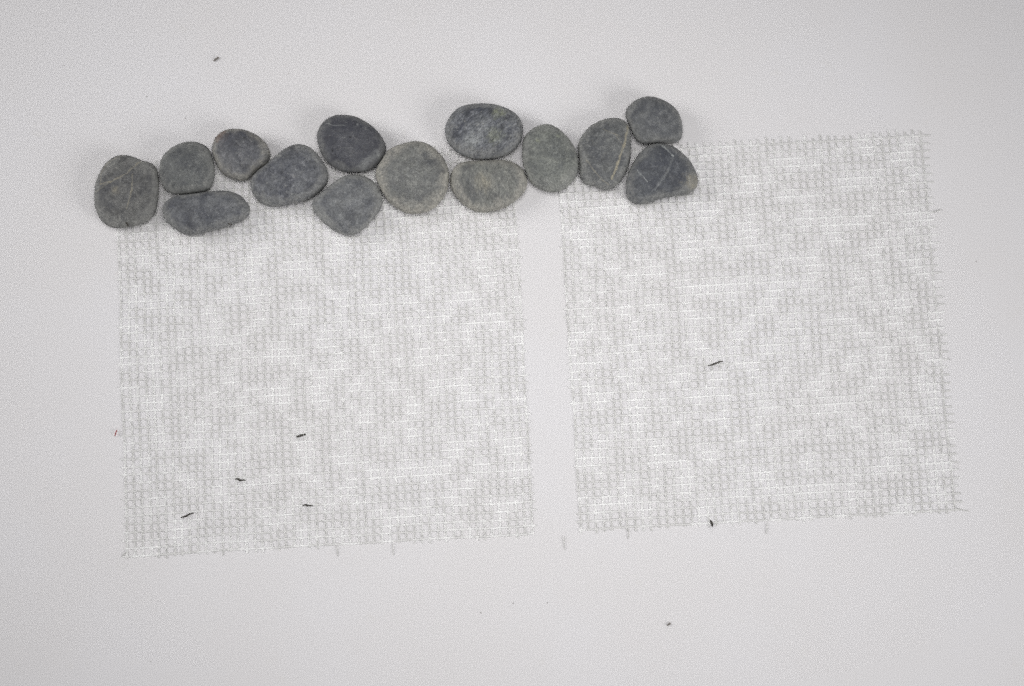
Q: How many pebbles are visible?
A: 14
